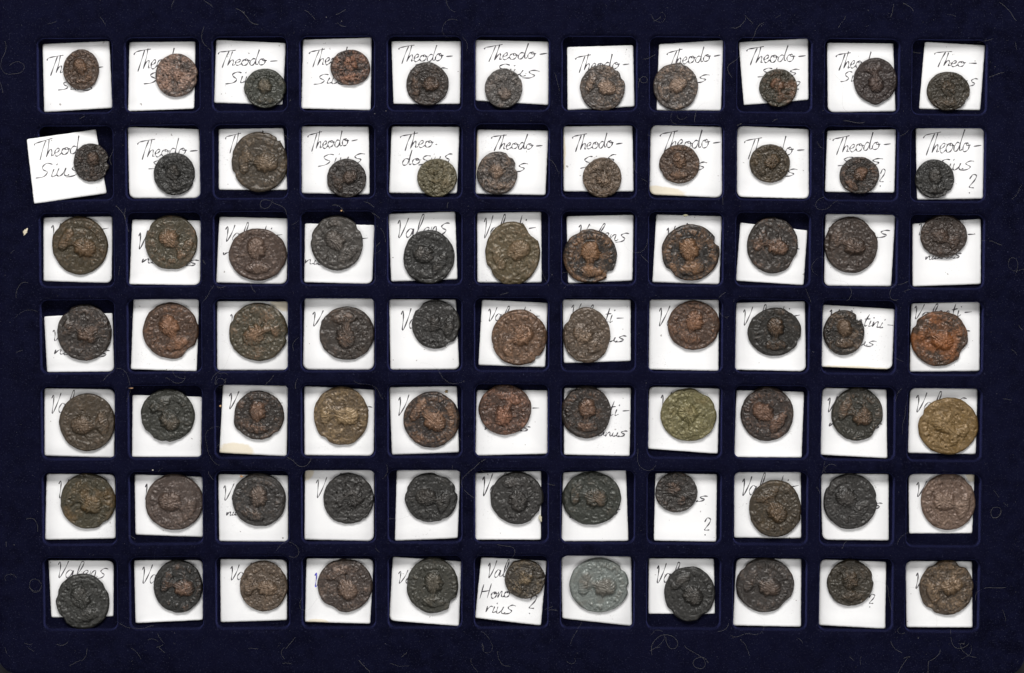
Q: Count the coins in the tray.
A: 77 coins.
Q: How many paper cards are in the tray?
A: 77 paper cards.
